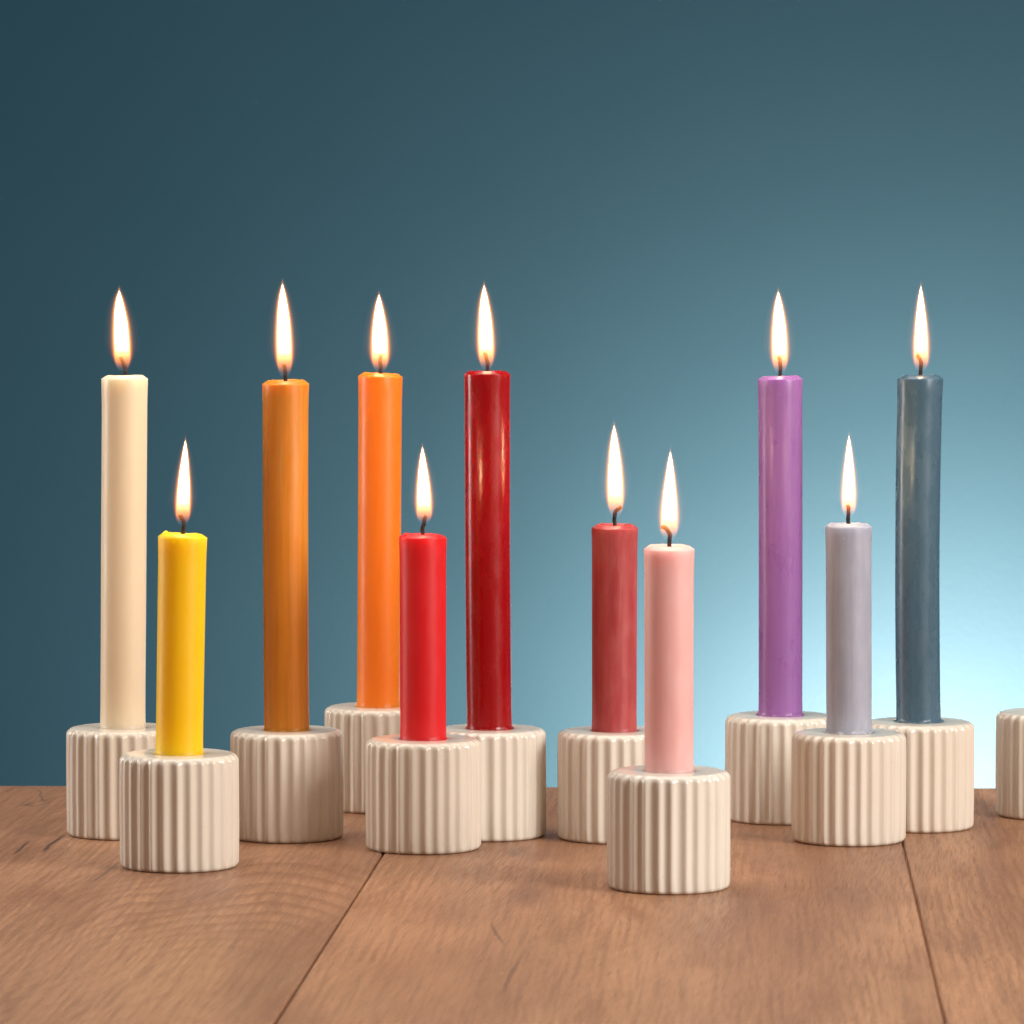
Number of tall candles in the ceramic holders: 6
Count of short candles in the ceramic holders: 5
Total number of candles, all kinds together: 11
